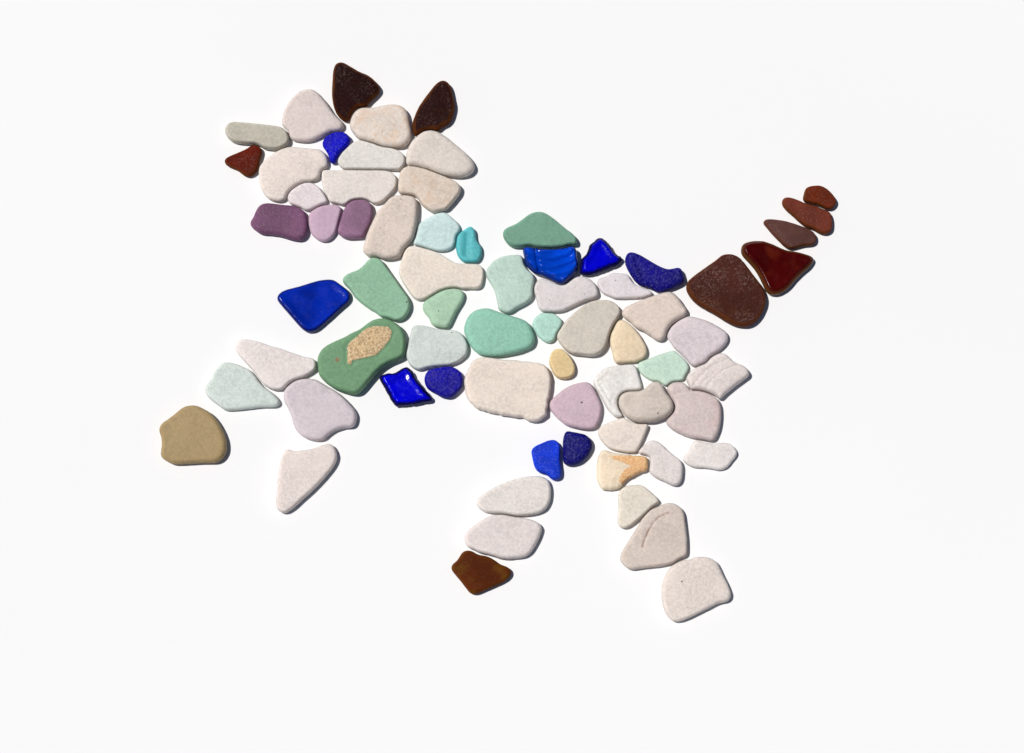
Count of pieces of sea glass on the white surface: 70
